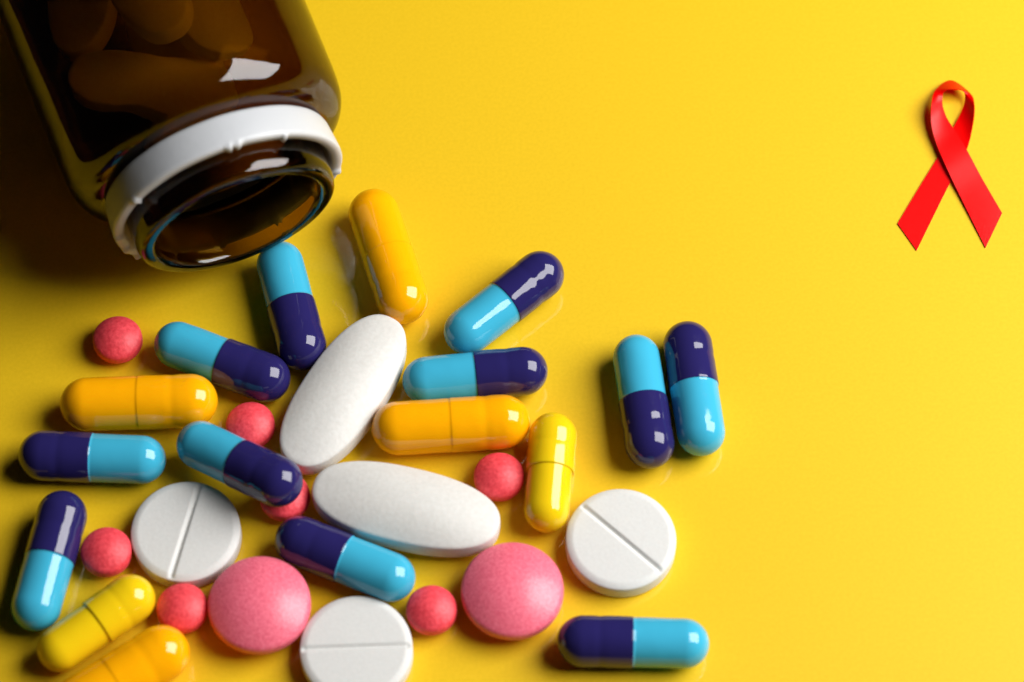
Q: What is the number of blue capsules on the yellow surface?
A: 11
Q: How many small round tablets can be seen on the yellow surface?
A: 7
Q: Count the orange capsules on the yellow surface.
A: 4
